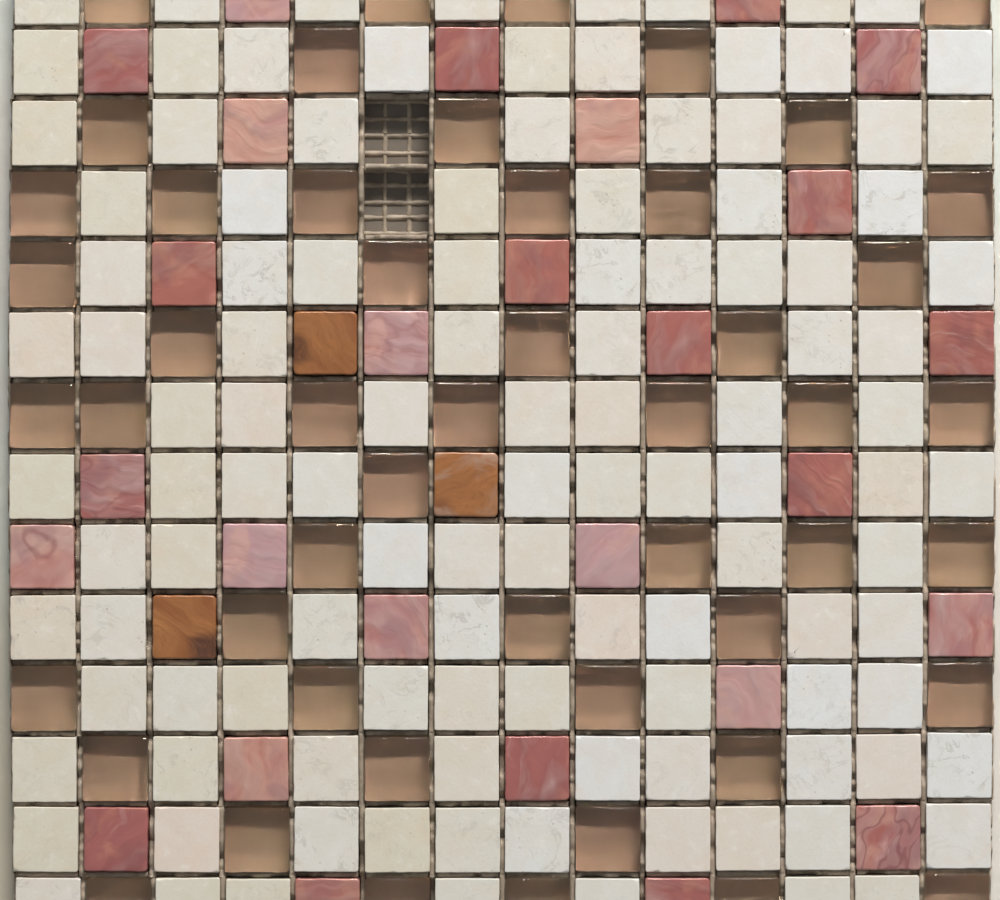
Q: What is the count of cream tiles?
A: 114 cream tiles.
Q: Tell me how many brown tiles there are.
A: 50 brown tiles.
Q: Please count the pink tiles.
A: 27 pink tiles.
